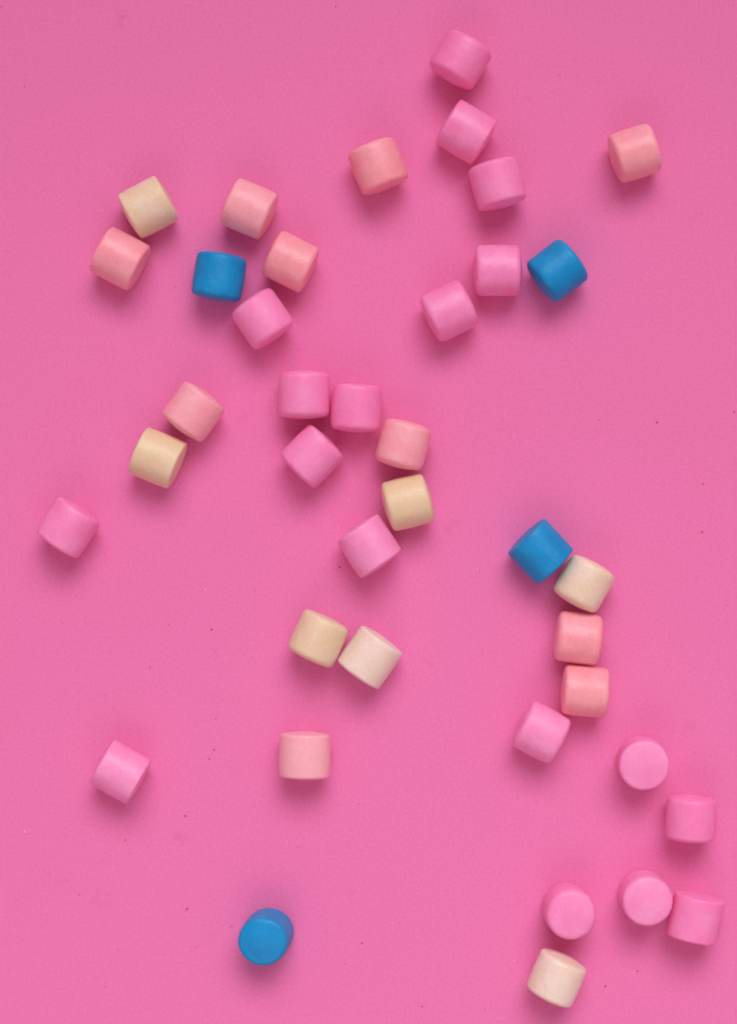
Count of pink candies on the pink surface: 18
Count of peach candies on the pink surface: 10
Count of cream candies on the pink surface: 7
